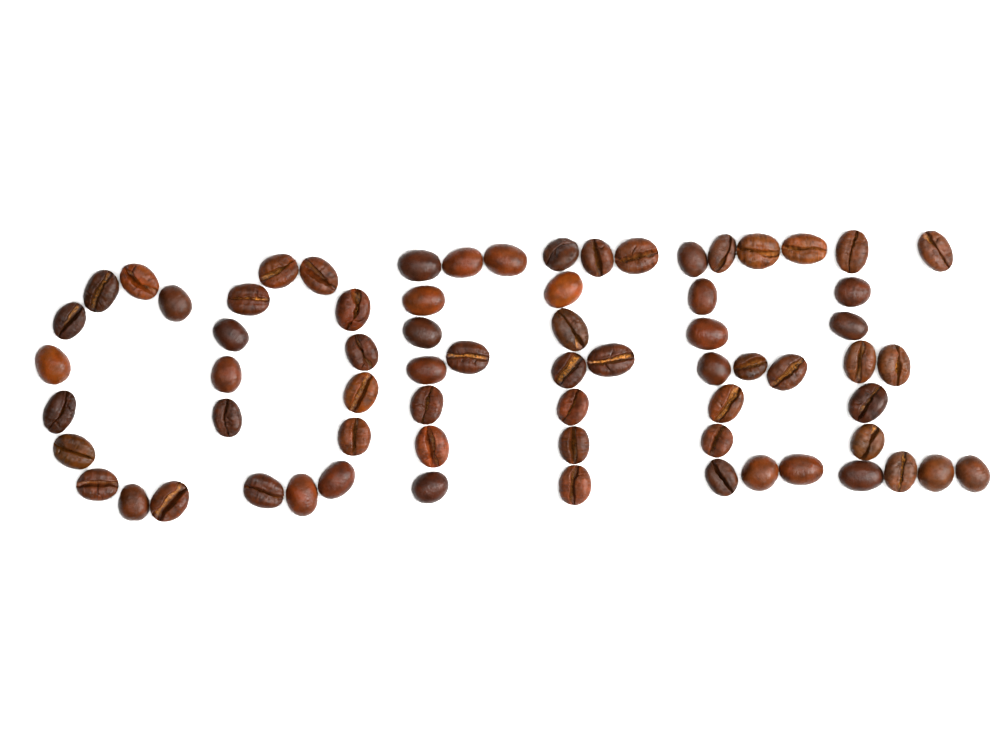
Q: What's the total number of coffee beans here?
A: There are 69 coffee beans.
